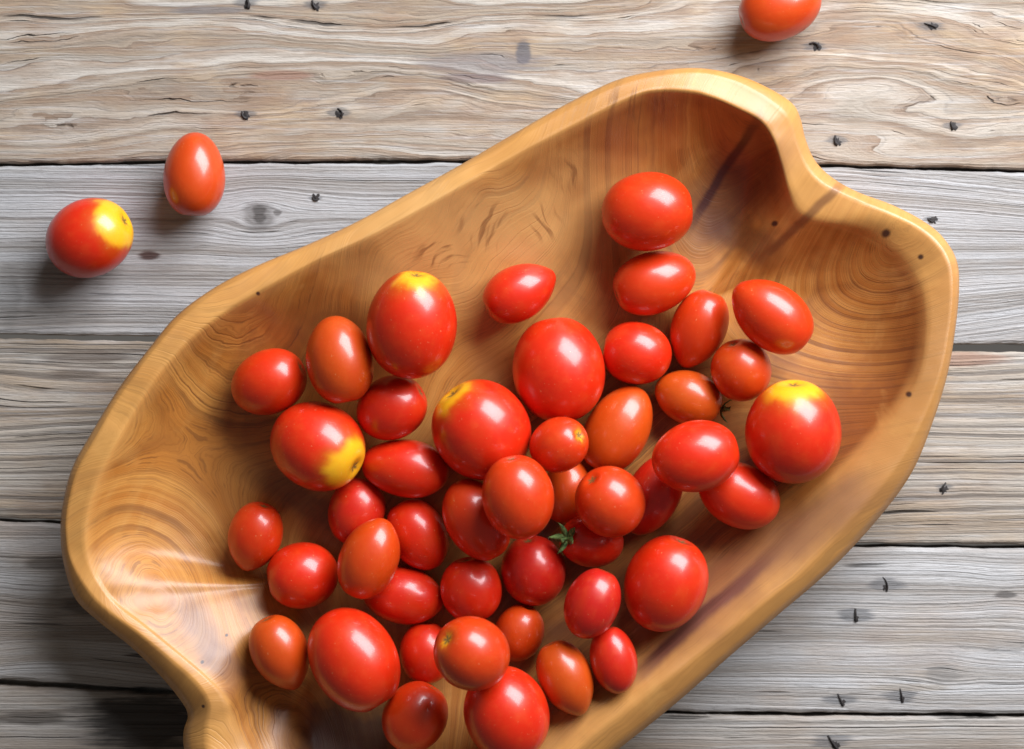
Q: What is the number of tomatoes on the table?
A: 49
